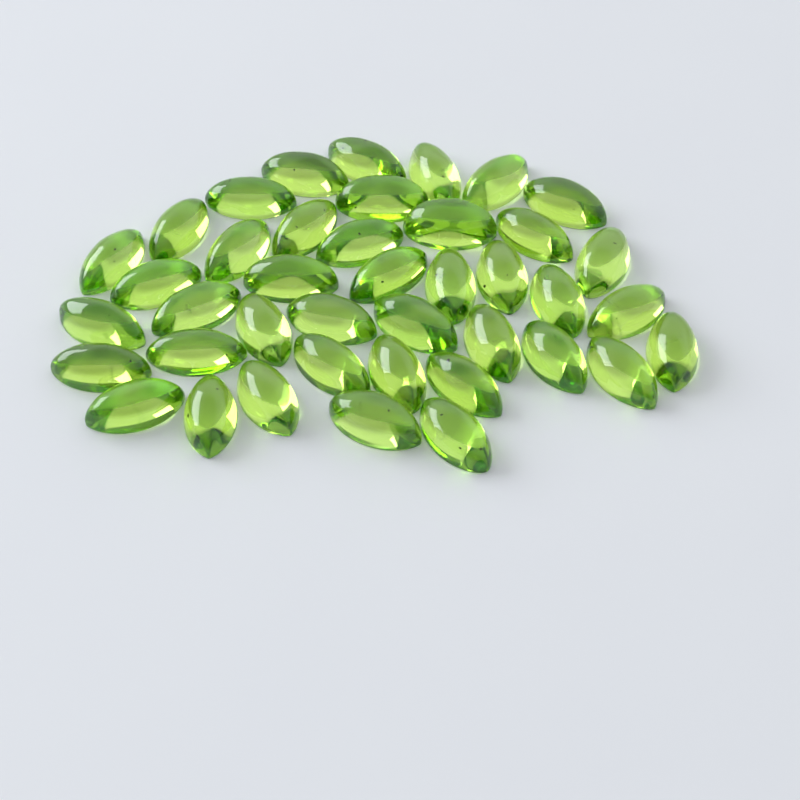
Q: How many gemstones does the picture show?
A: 41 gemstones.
